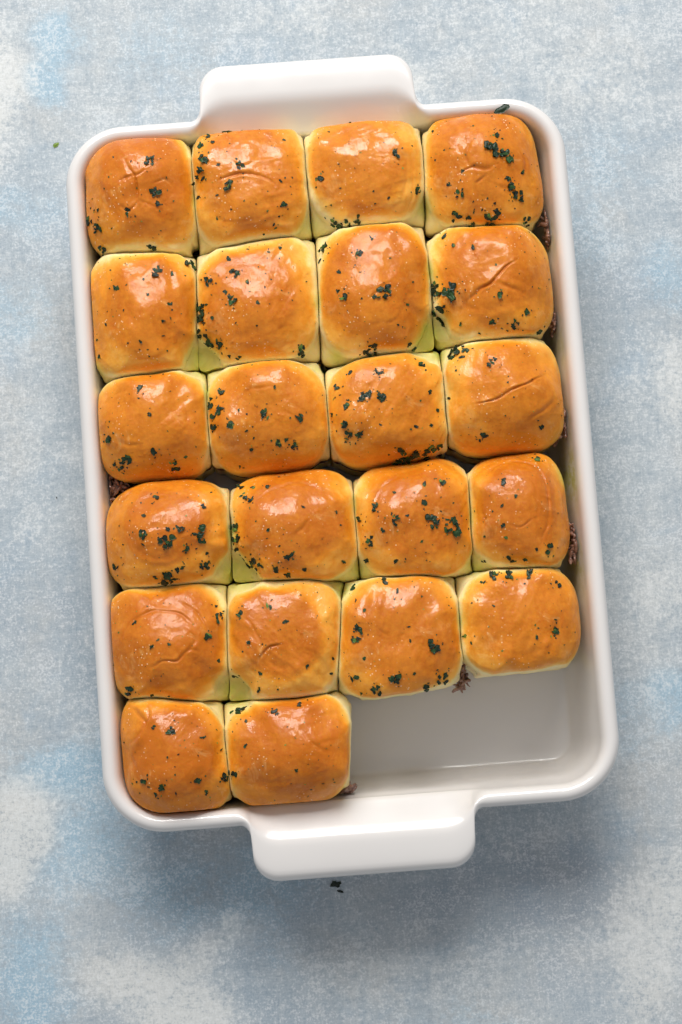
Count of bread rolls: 22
